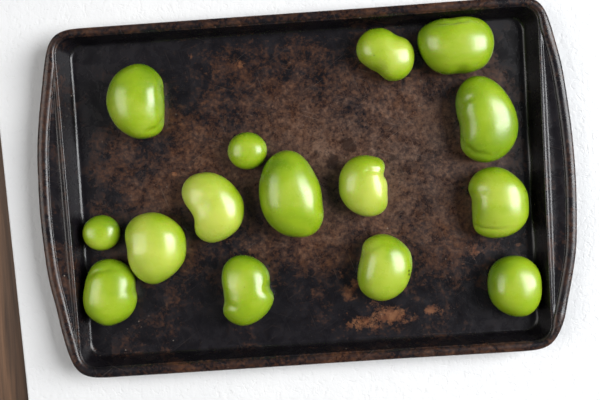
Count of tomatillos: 15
